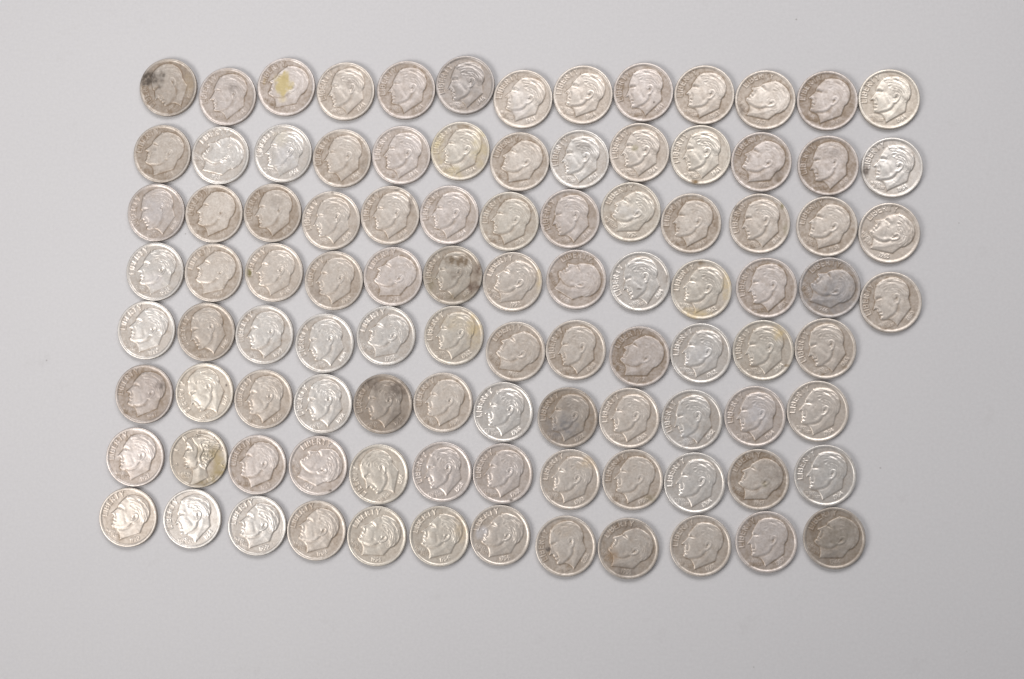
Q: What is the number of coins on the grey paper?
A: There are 100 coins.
